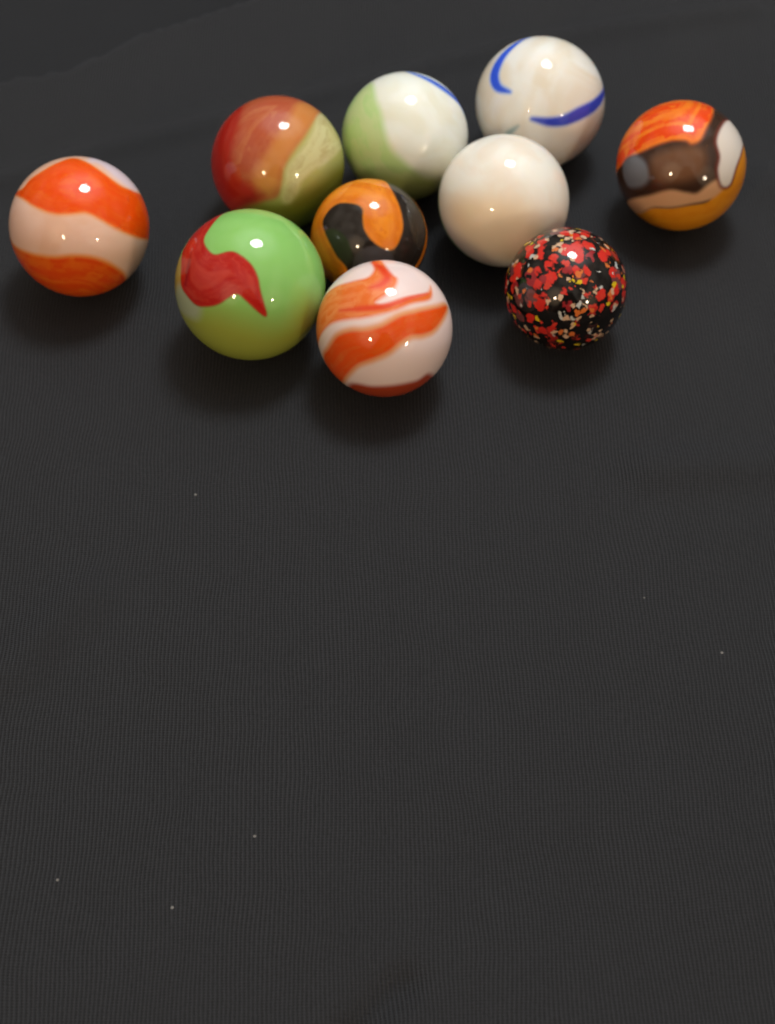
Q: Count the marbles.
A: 10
